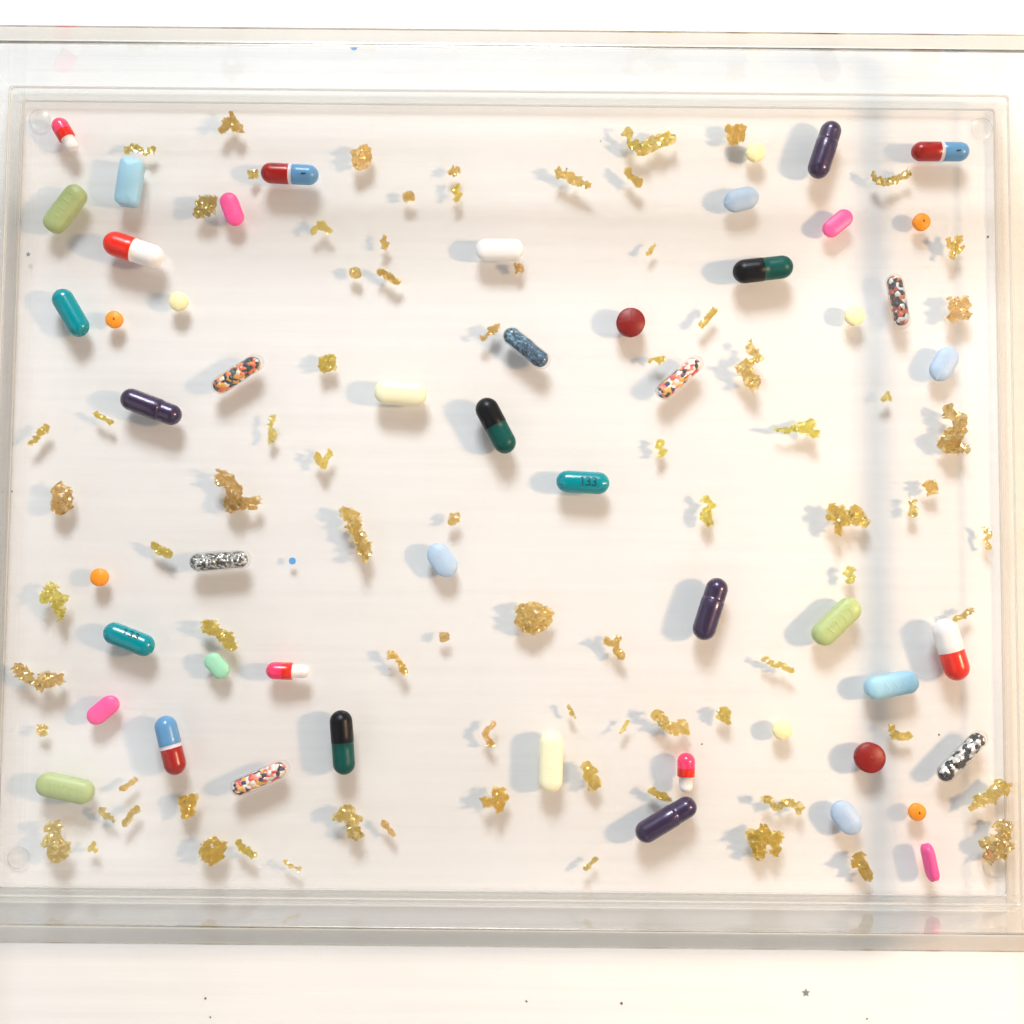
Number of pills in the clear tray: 52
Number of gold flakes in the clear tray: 81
